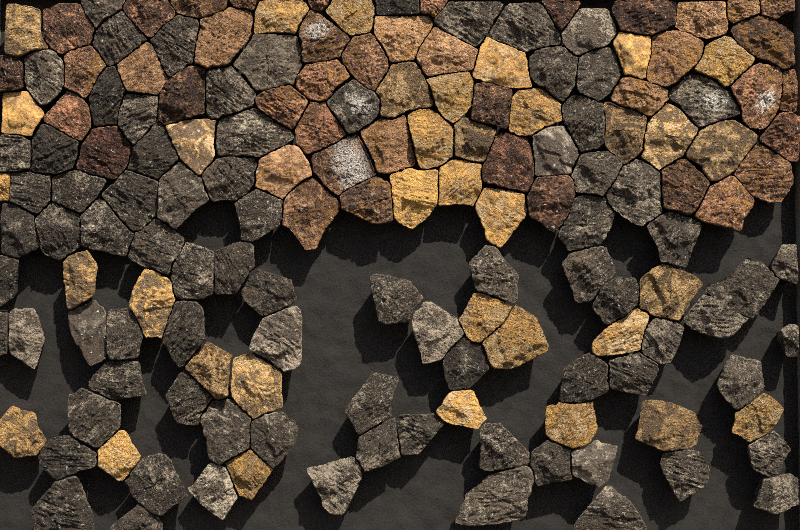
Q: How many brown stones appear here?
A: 42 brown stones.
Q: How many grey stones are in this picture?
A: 82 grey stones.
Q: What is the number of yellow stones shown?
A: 35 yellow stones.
